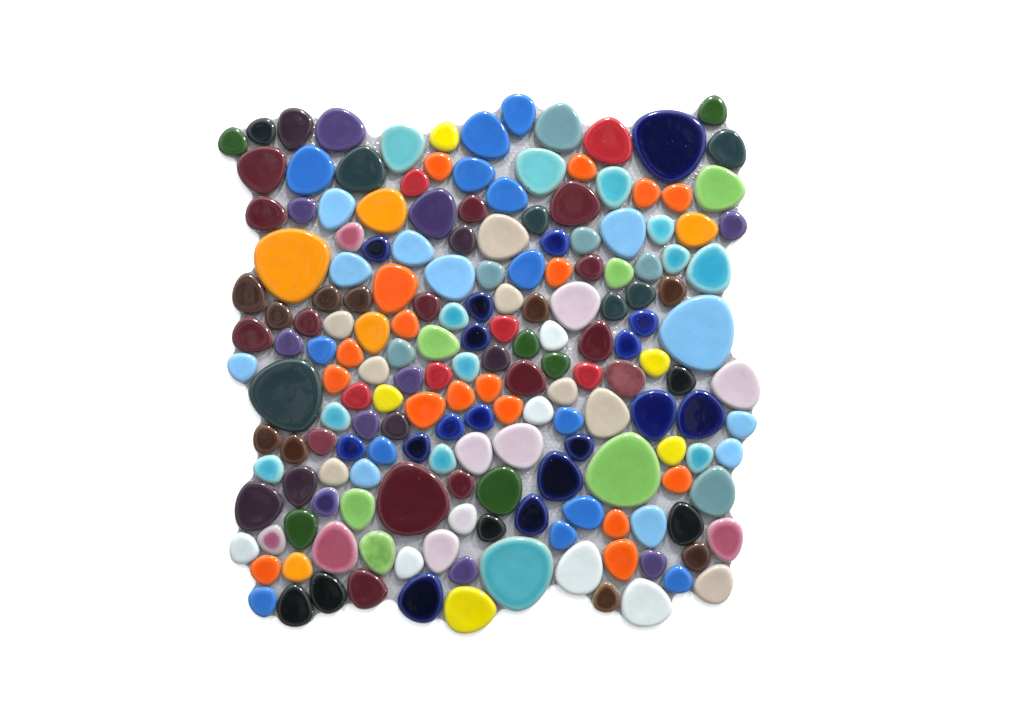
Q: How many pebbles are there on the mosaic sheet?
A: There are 182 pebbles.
